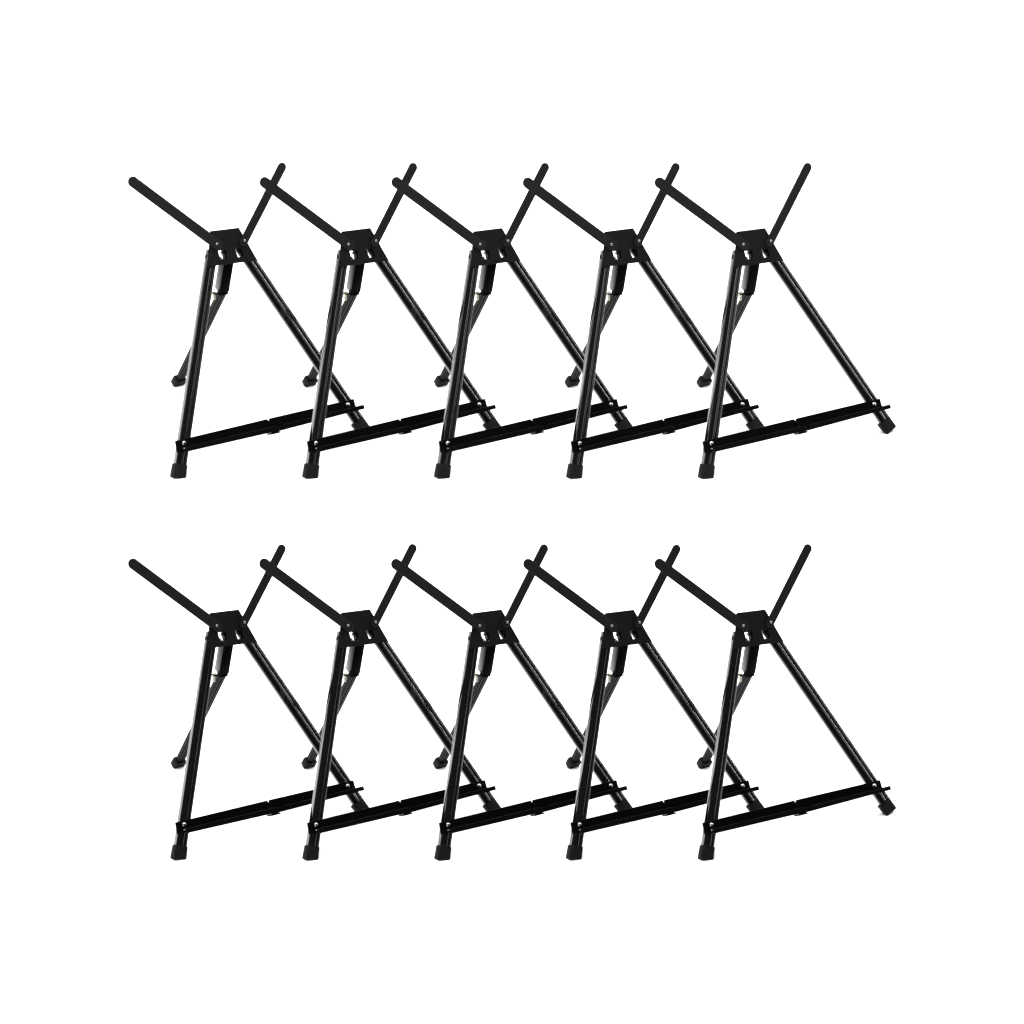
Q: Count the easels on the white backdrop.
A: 10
